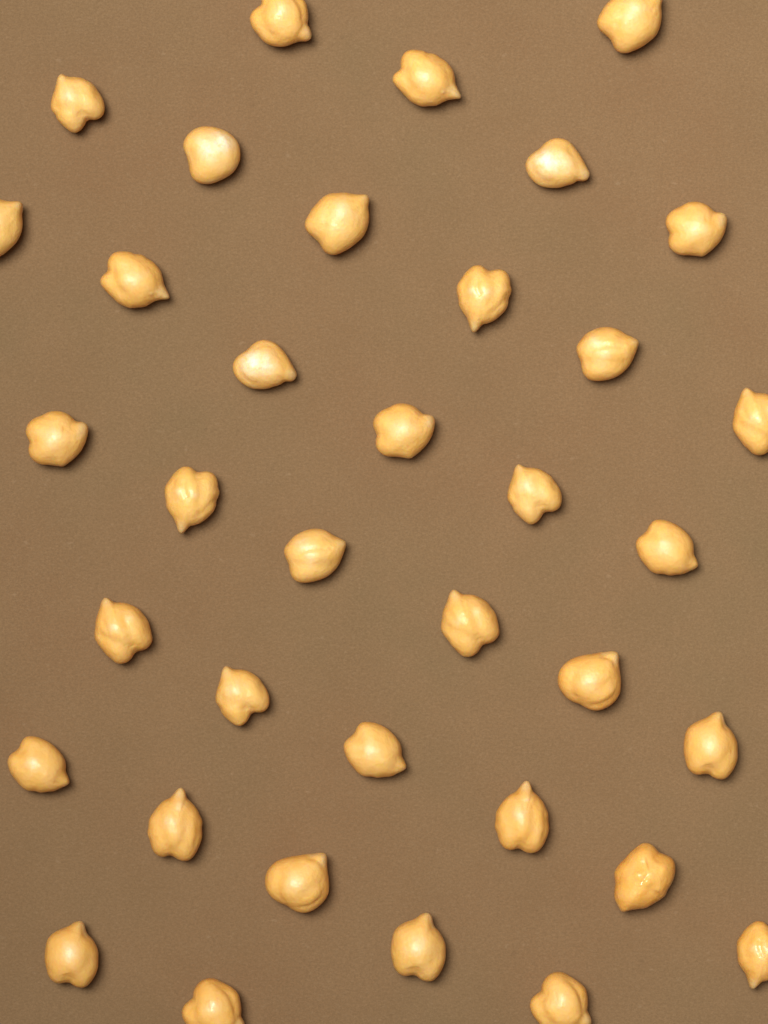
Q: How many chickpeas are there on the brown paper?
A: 36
